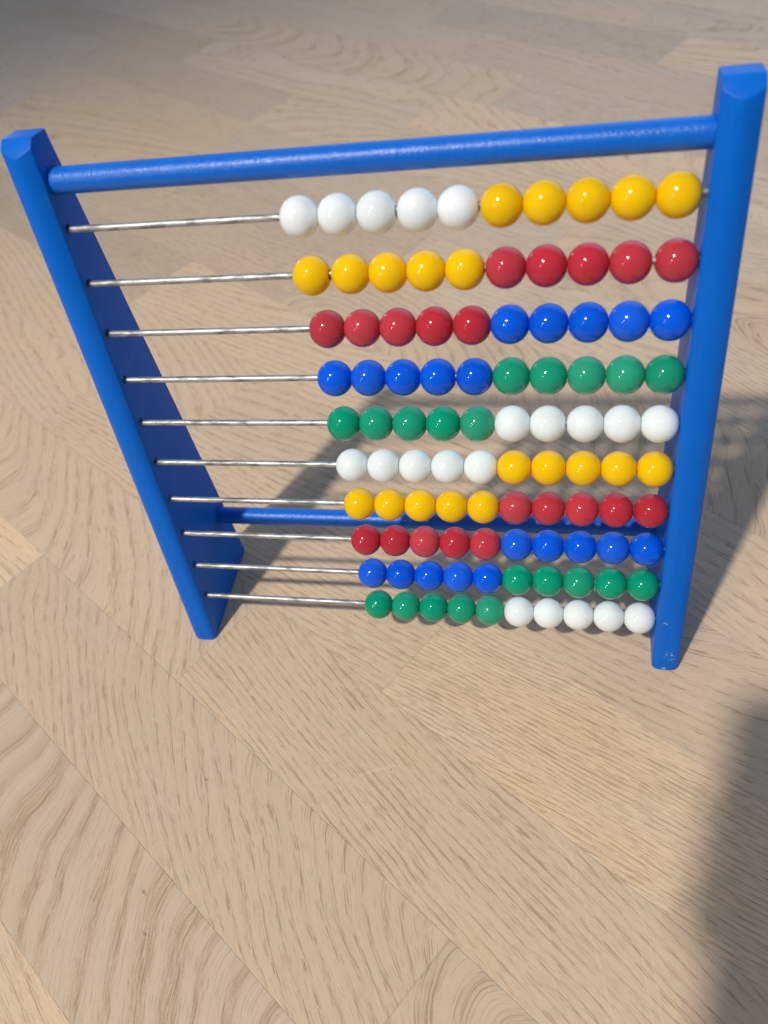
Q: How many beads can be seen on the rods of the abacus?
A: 100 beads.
